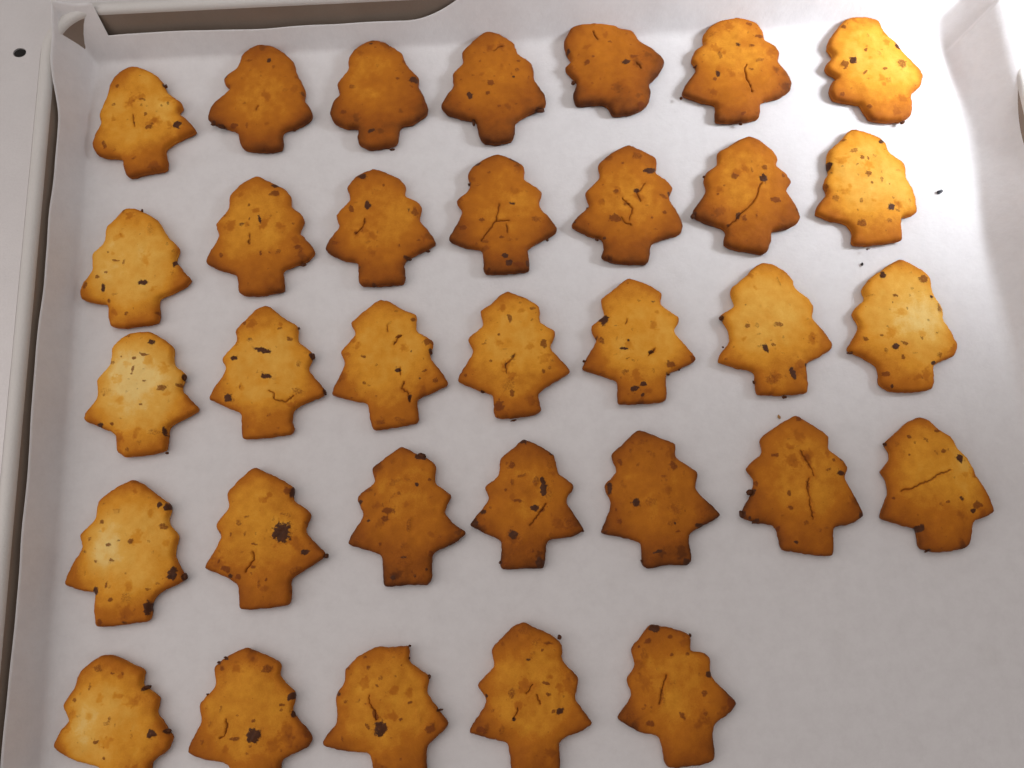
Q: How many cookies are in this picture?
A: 33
